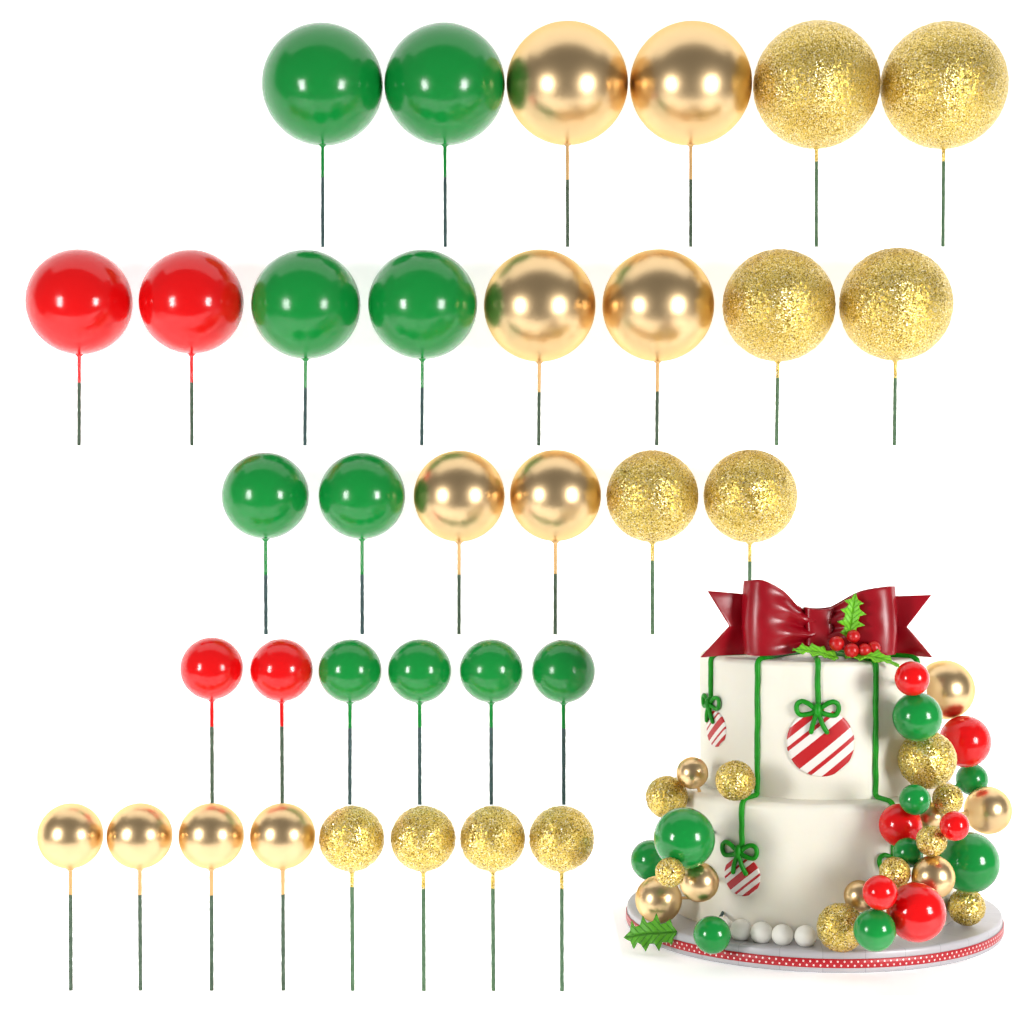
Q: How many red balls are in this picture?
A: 10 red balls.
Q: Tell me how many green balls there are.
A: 19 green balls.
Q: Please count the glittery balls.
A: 19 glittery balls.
